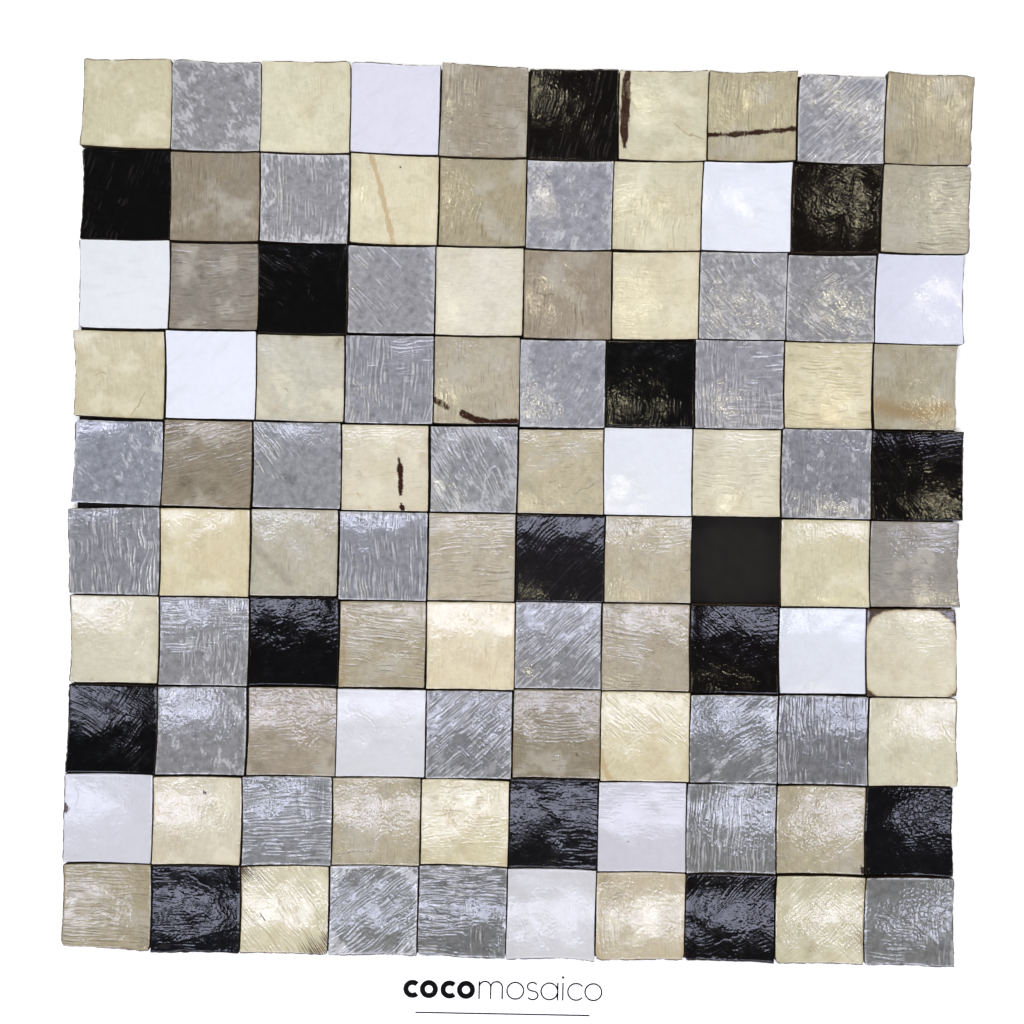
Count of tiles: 99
